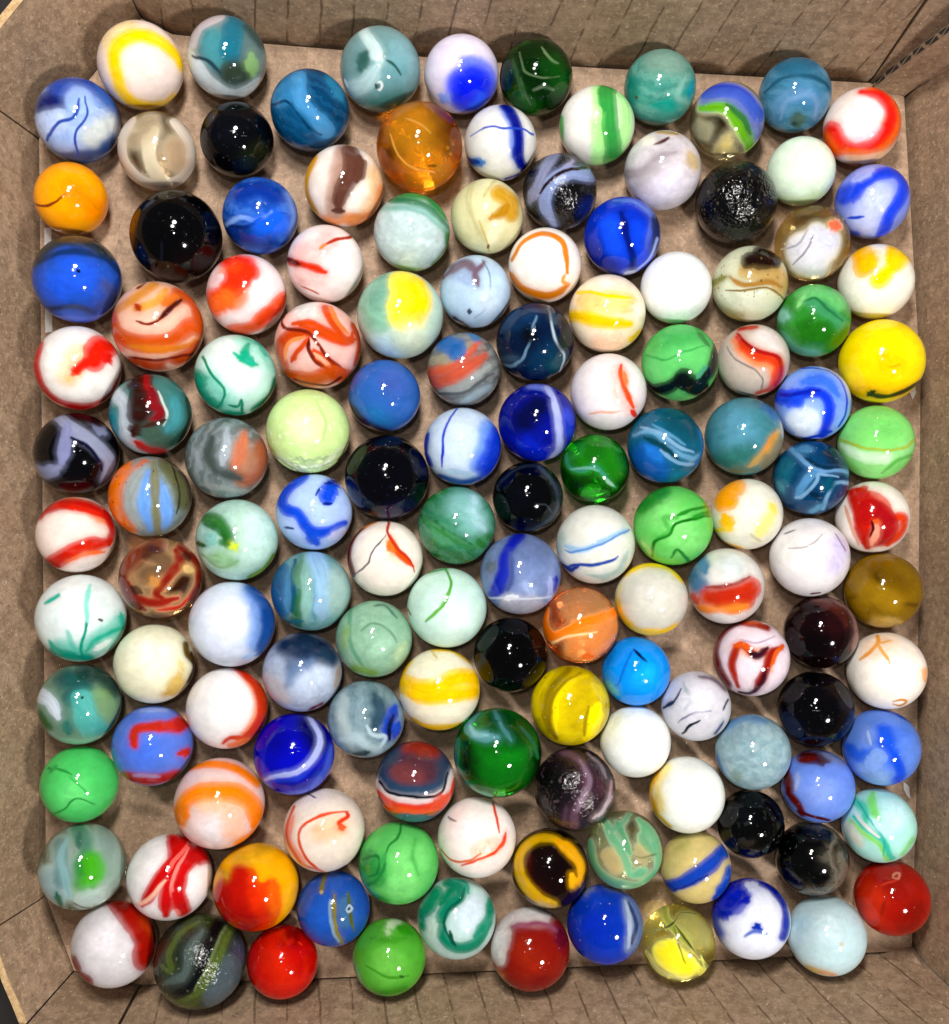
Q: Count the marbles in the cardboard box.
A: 137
